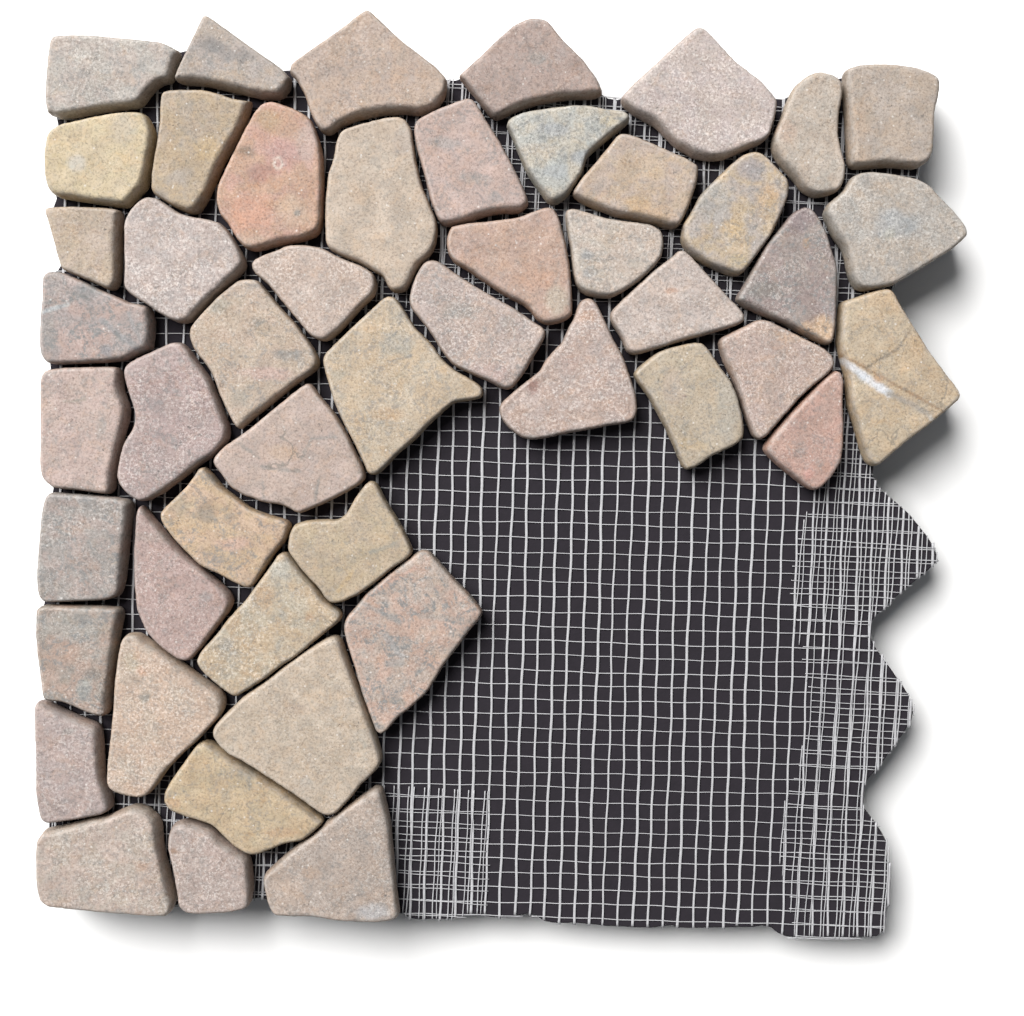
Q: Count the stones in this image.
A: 49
